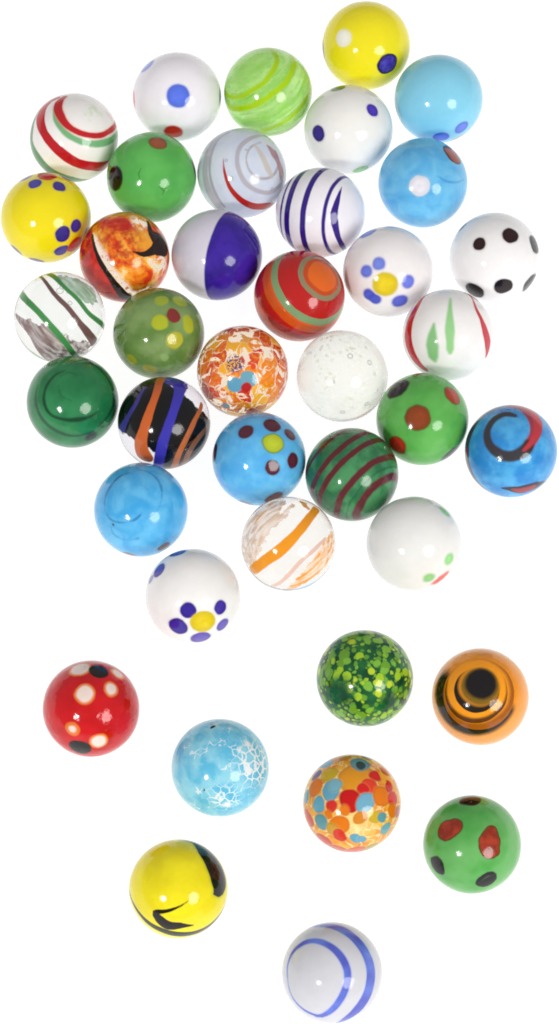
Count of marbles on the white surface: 39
